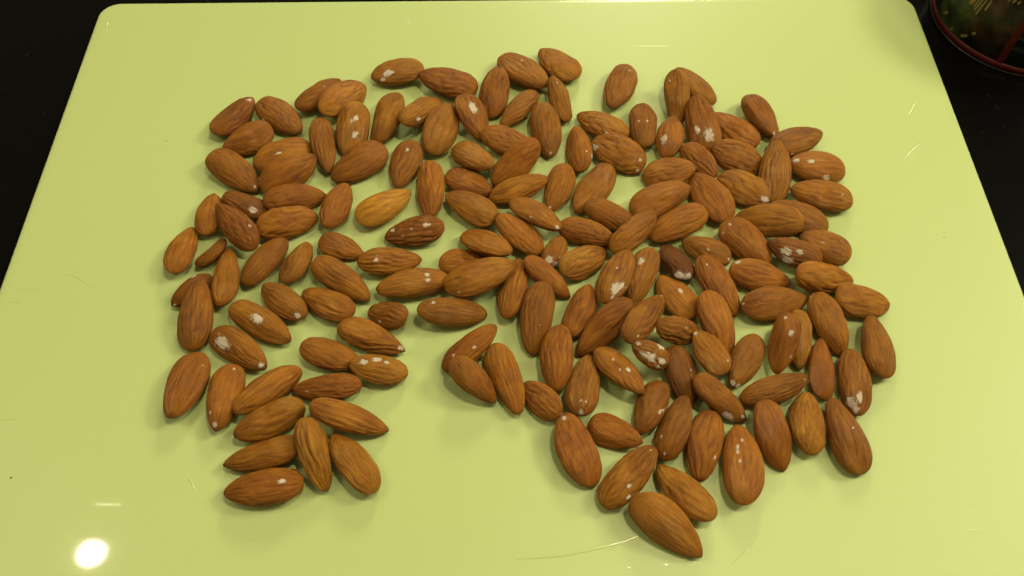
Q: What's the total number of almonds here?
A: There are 157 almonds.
